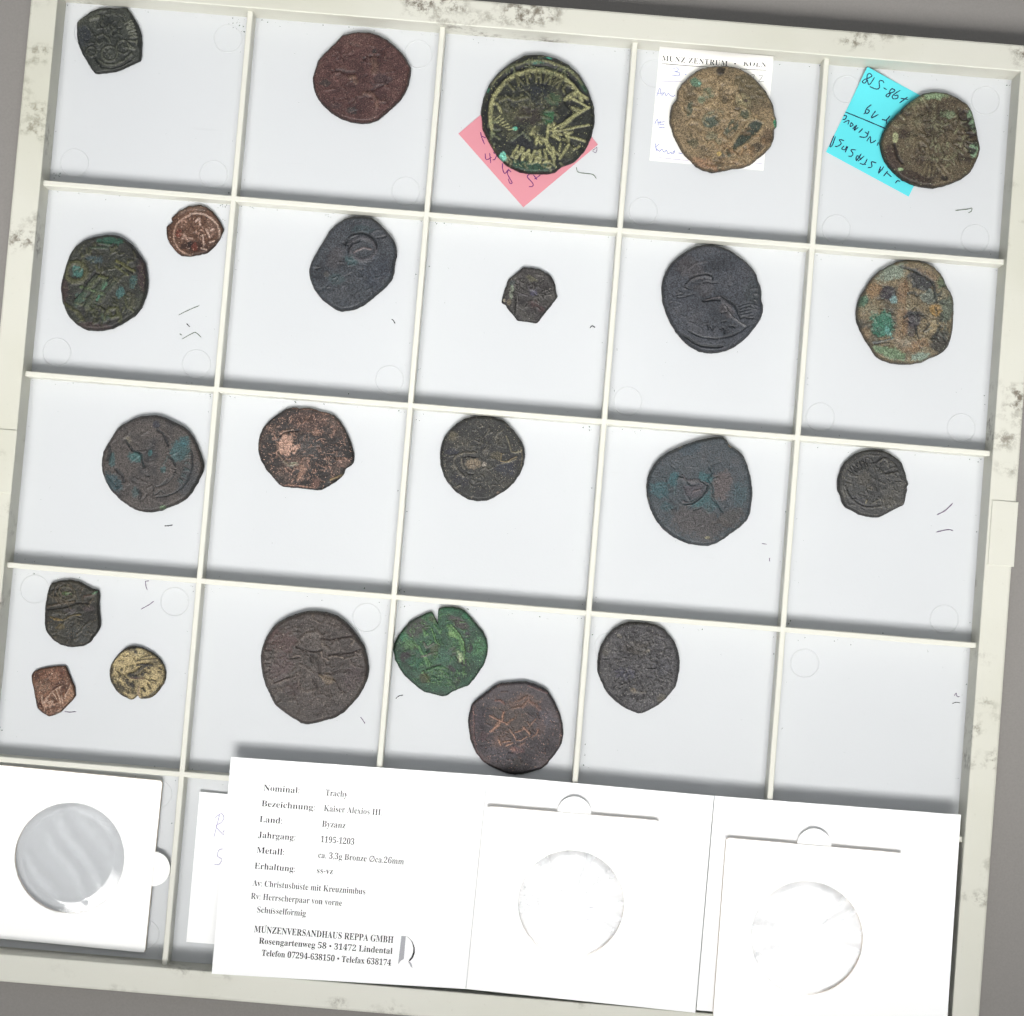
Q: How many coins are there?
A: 23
